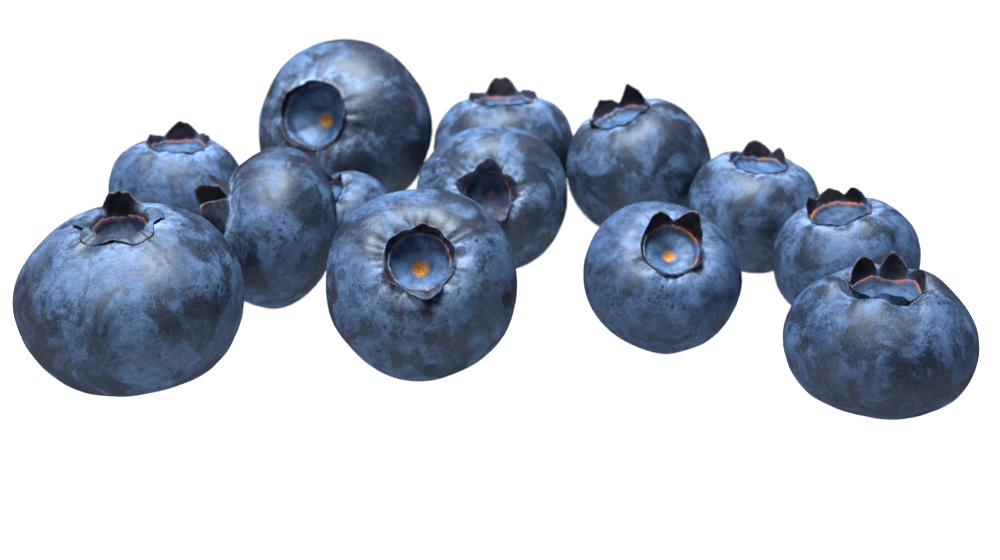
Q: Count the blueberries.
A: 13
